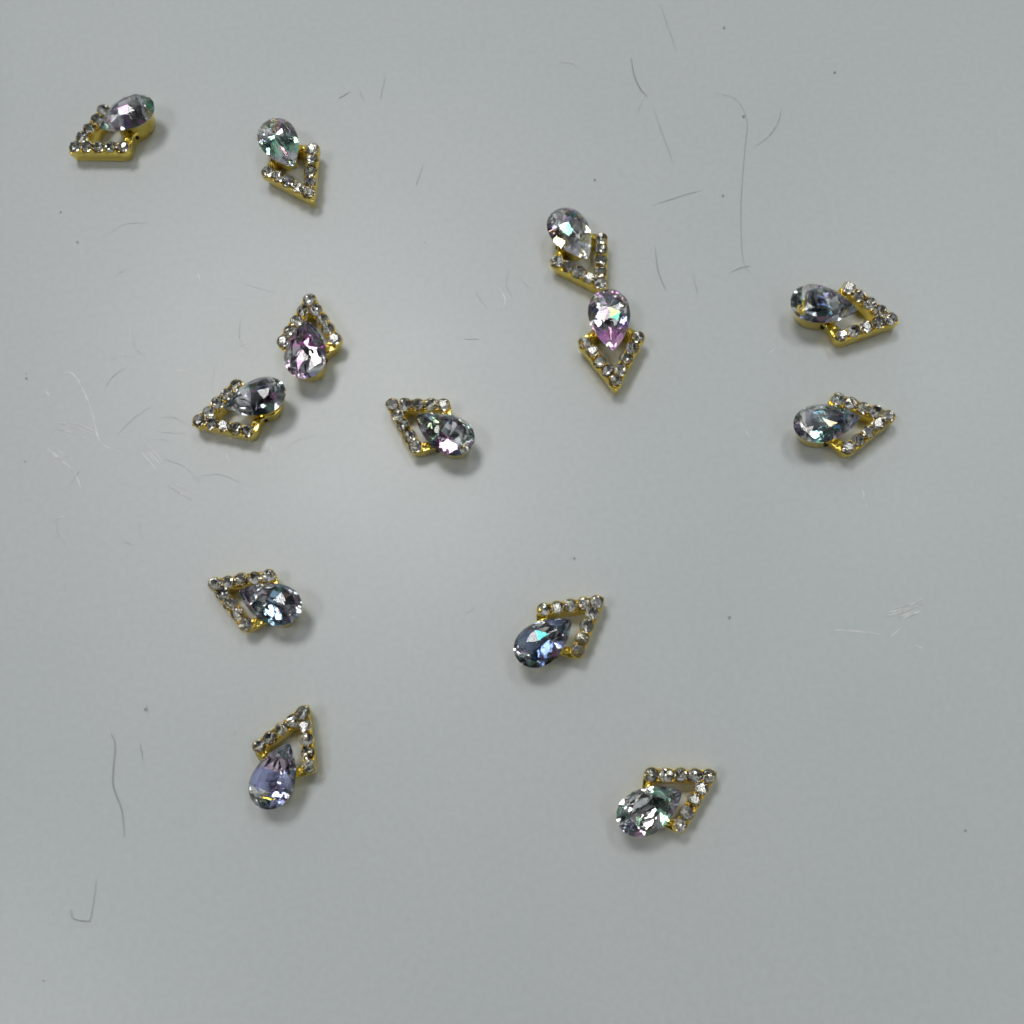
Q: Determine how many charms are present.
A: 13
